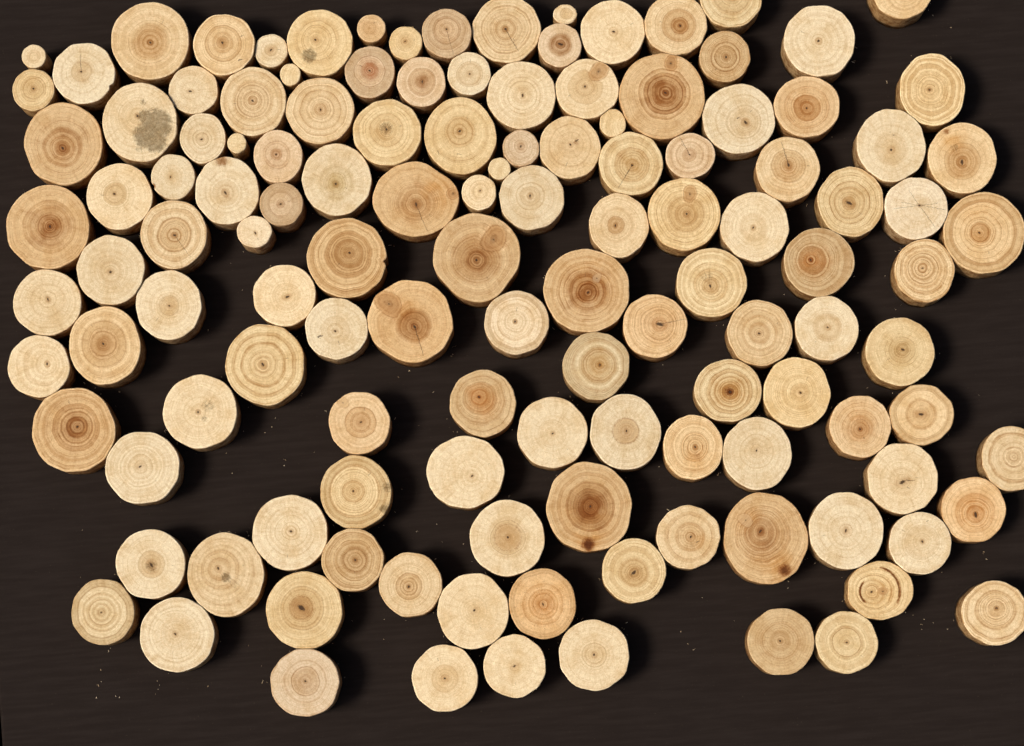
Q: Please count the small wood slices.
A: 25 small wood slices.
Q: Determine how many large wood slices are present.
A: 104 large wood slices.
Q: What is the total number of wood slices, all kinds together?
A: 129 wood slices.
